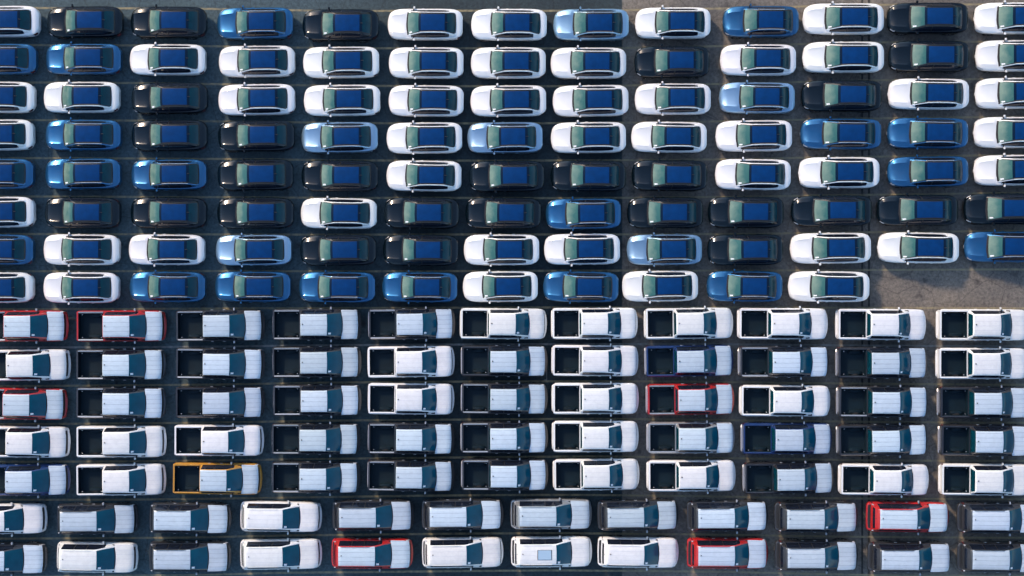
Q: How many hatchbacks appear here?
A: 102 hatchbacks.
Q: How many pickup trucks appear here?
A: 55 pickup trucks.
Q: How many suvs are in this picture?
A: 24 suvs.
